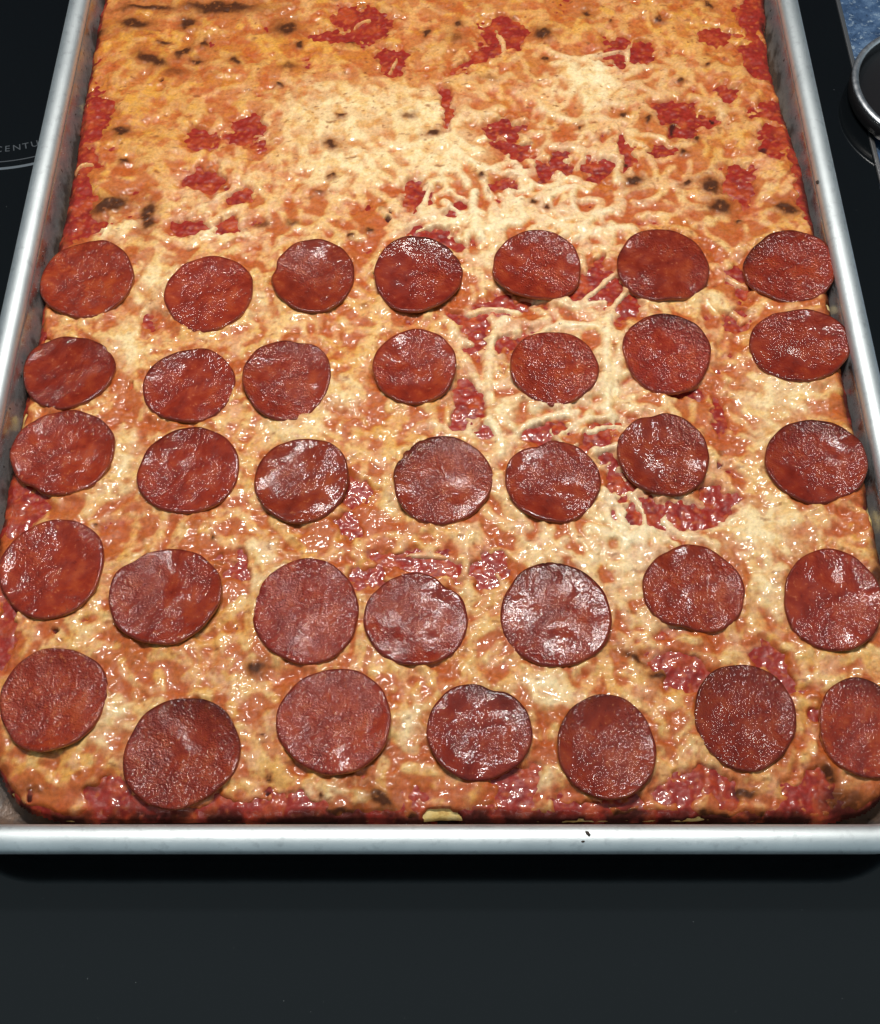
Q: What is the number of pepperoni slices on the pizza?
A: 35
